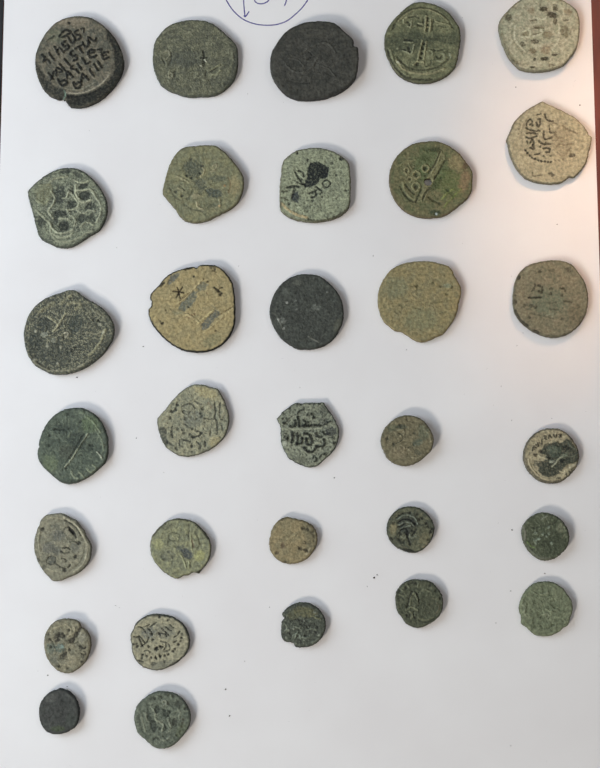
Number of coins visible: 32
